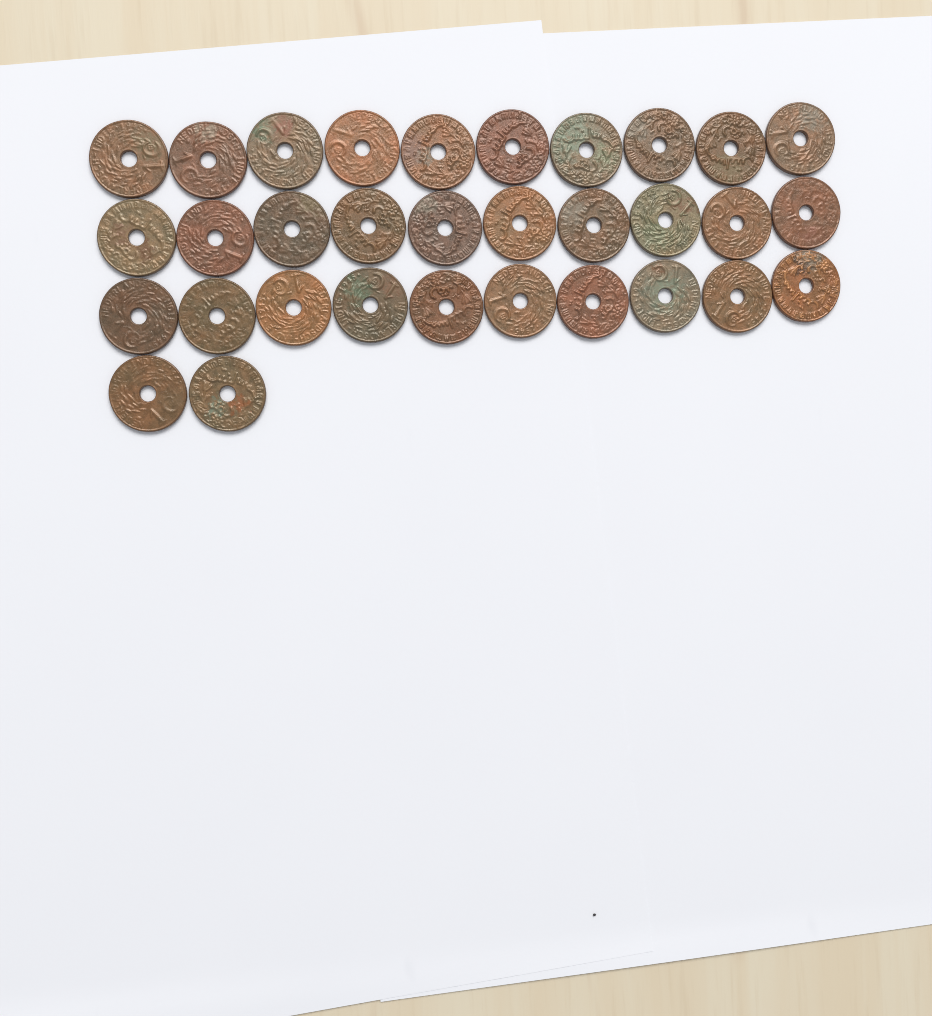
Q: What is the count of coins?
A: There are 32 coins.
